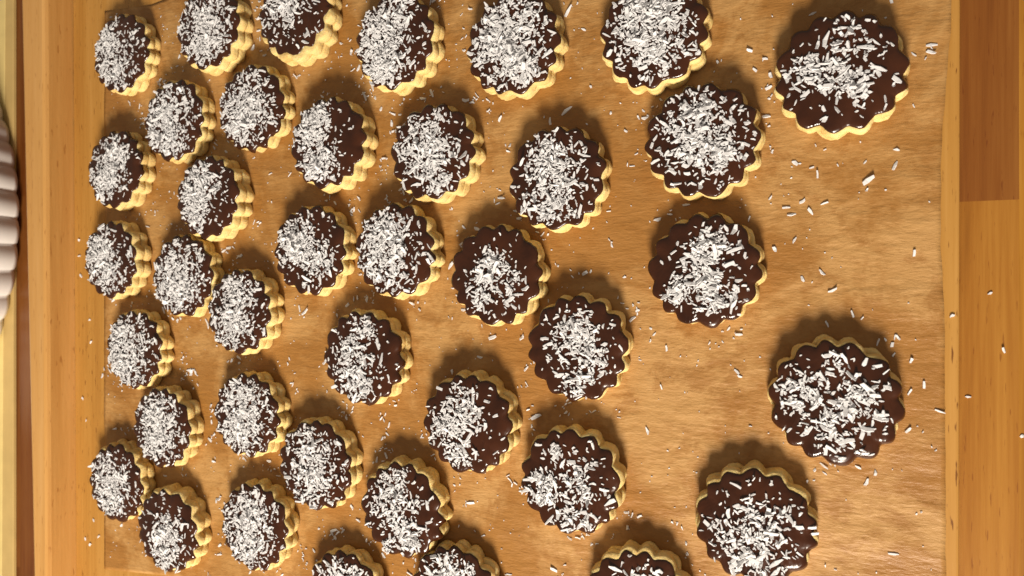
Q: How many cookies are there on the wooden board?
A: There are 39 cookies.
